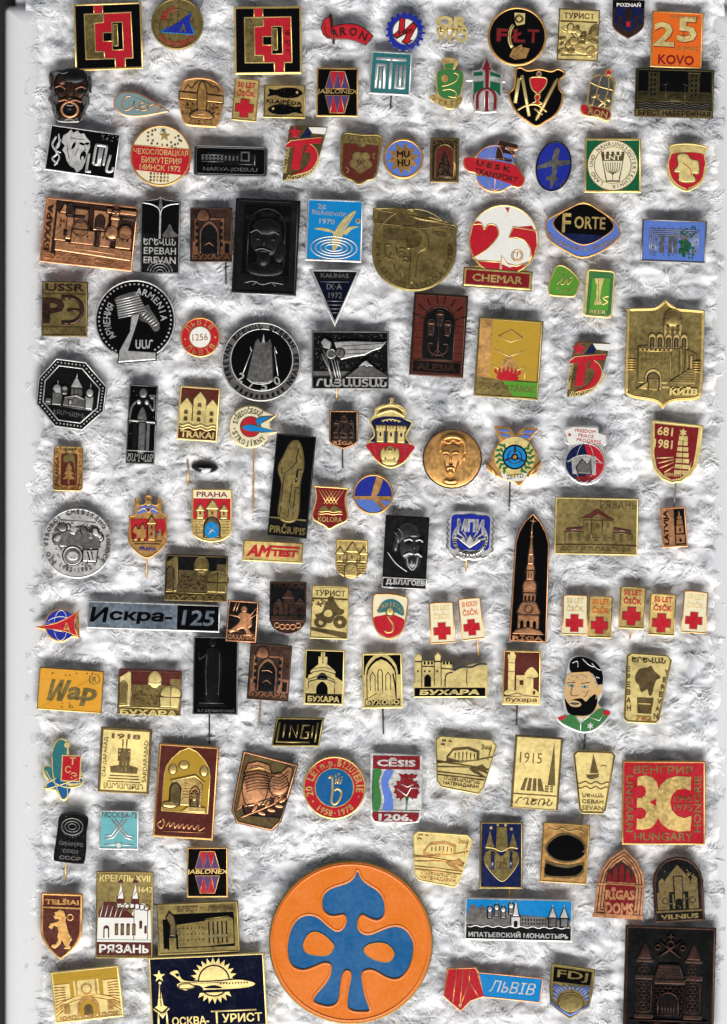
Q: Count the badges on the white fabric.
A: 131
